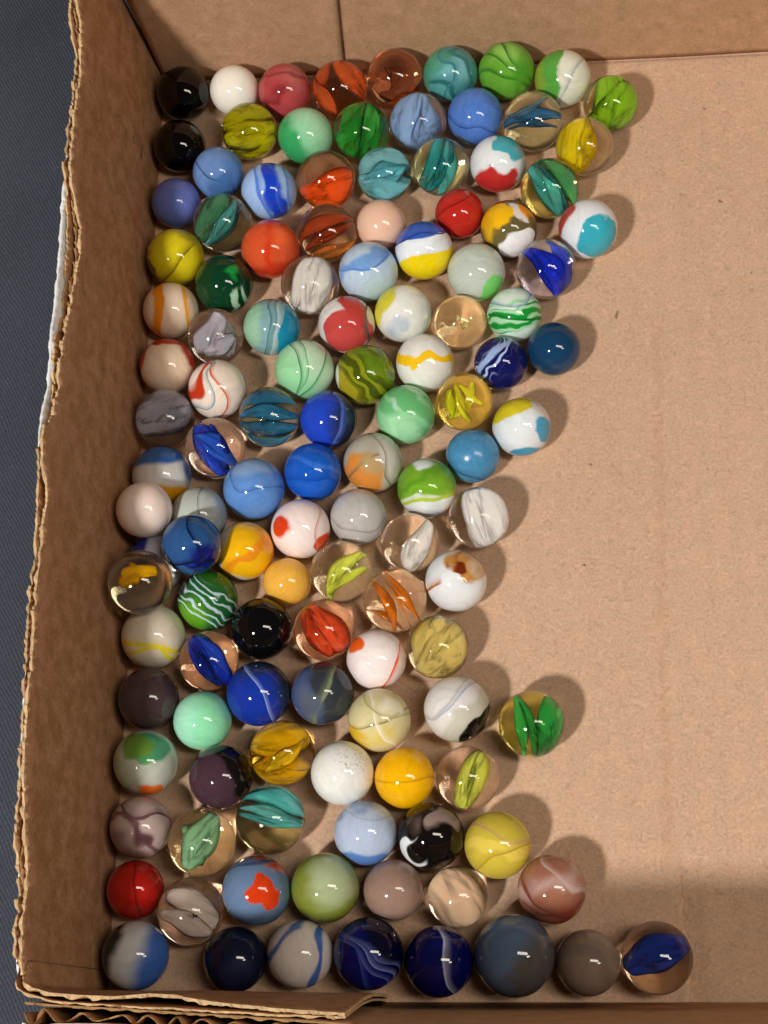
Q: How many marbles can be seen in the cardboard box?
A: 121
